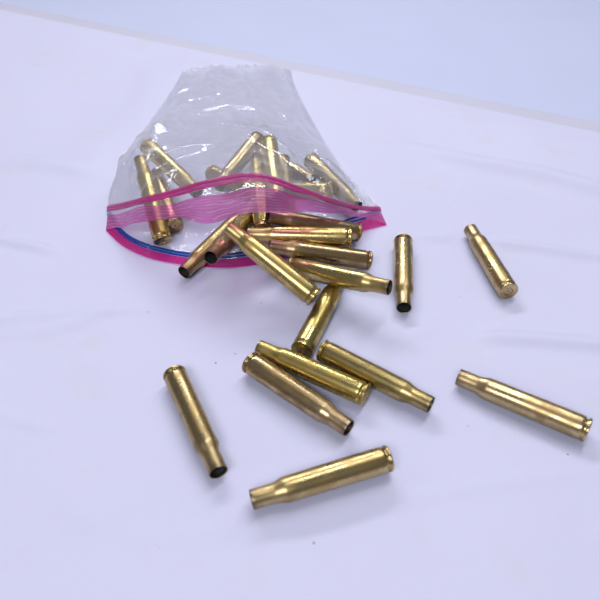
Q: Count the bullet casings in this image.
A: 27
